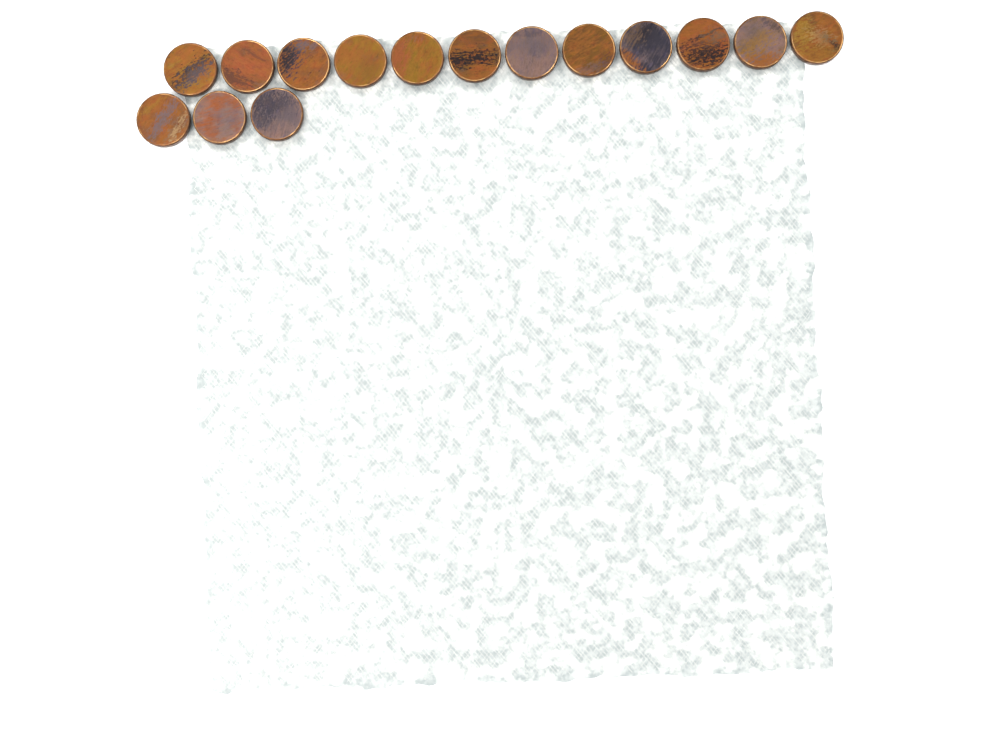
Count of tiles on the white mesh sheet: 15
